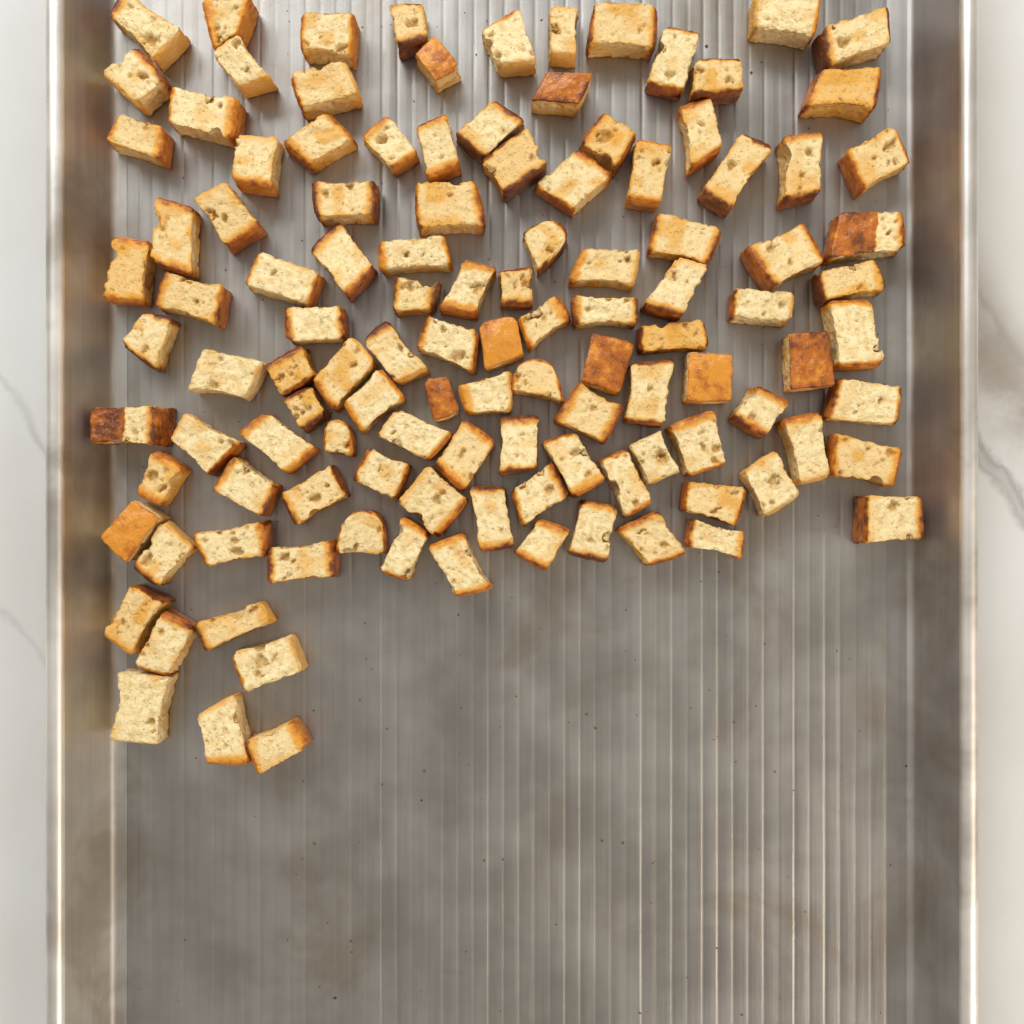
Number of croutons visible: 117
